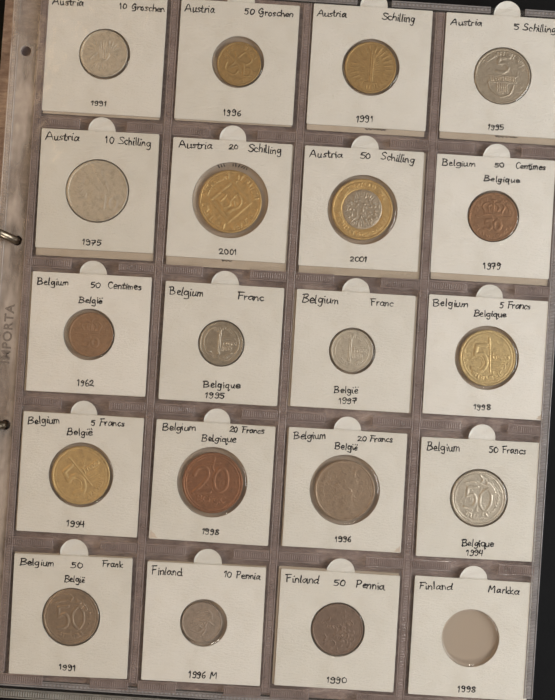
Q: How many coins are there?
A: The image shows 19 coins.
